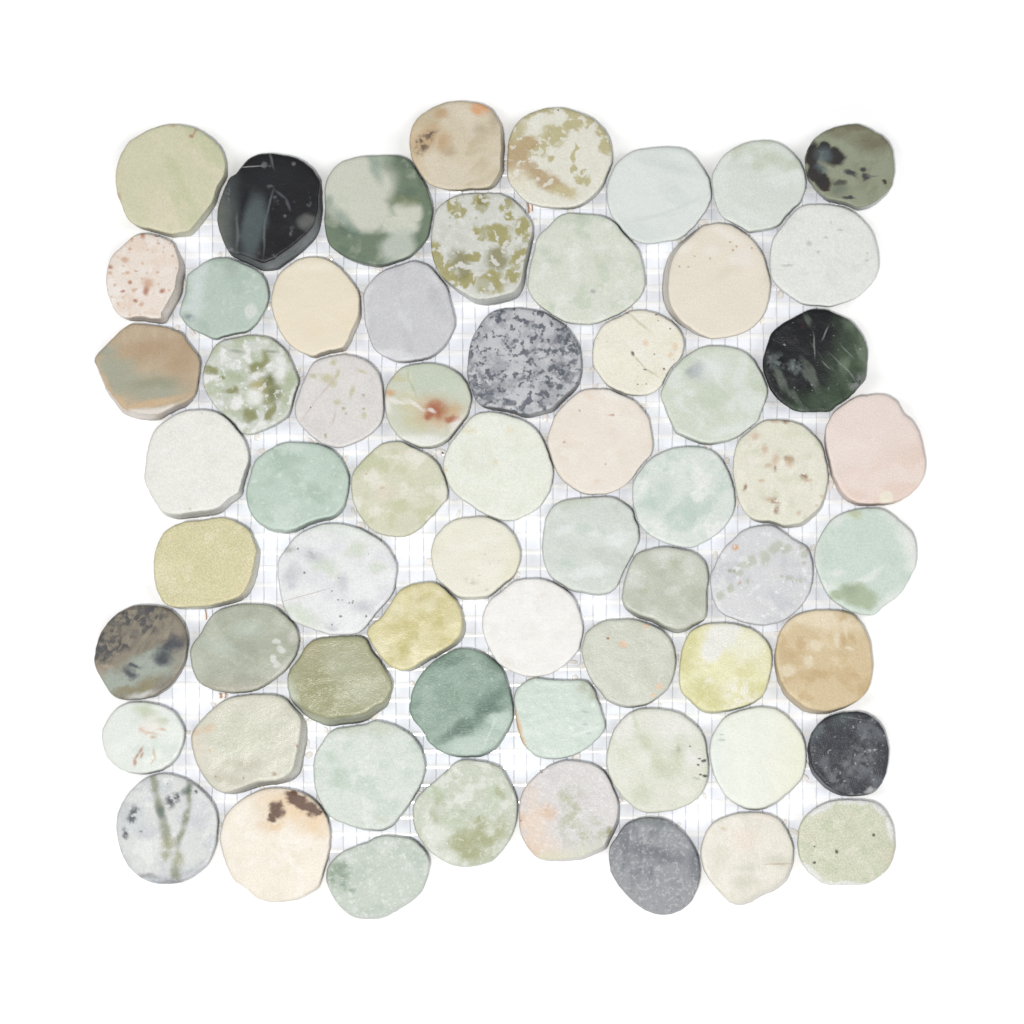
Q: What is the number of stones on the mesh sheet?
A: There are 63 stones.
